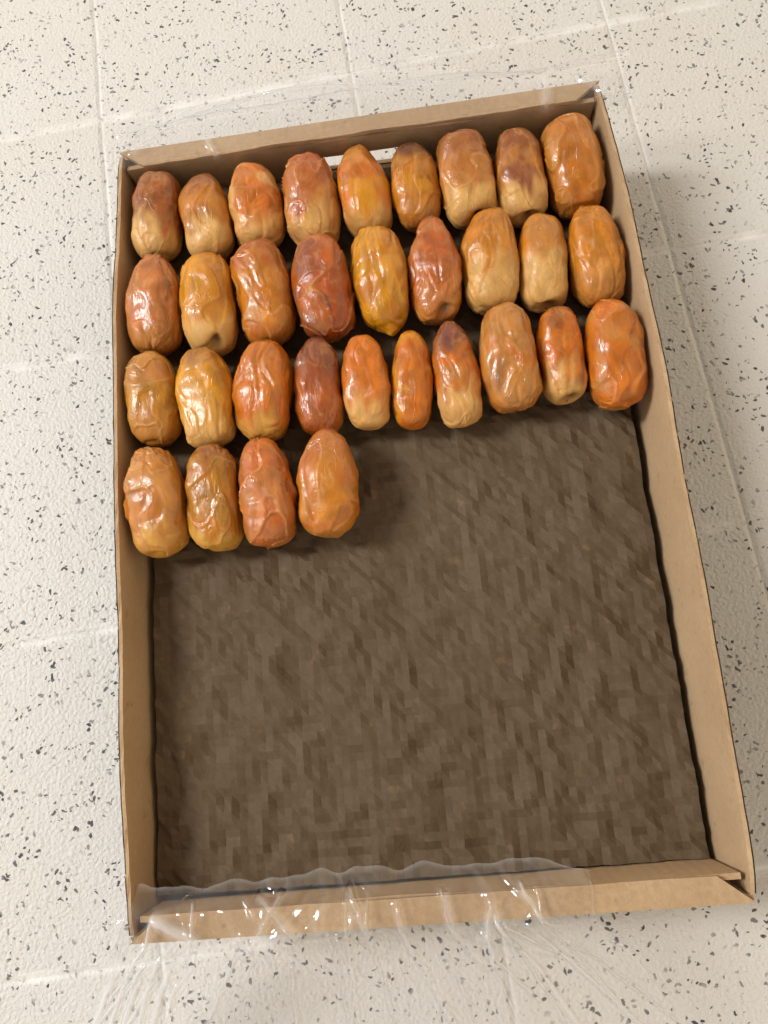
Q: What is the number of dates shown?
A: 32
